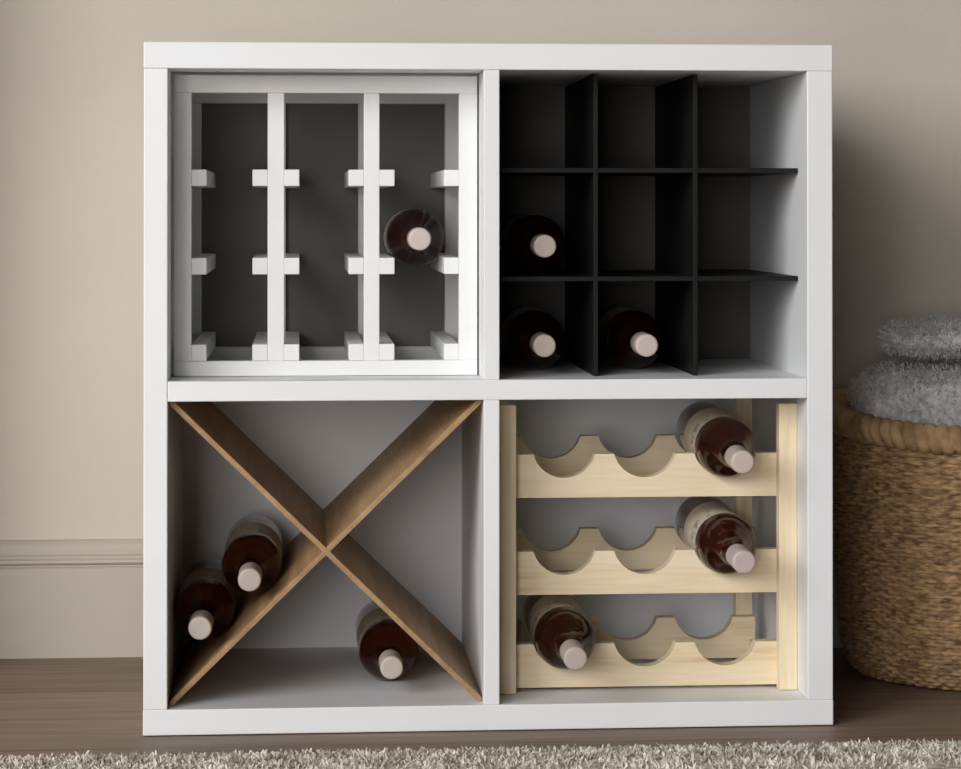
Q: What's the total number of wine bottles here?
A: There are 10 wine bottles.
